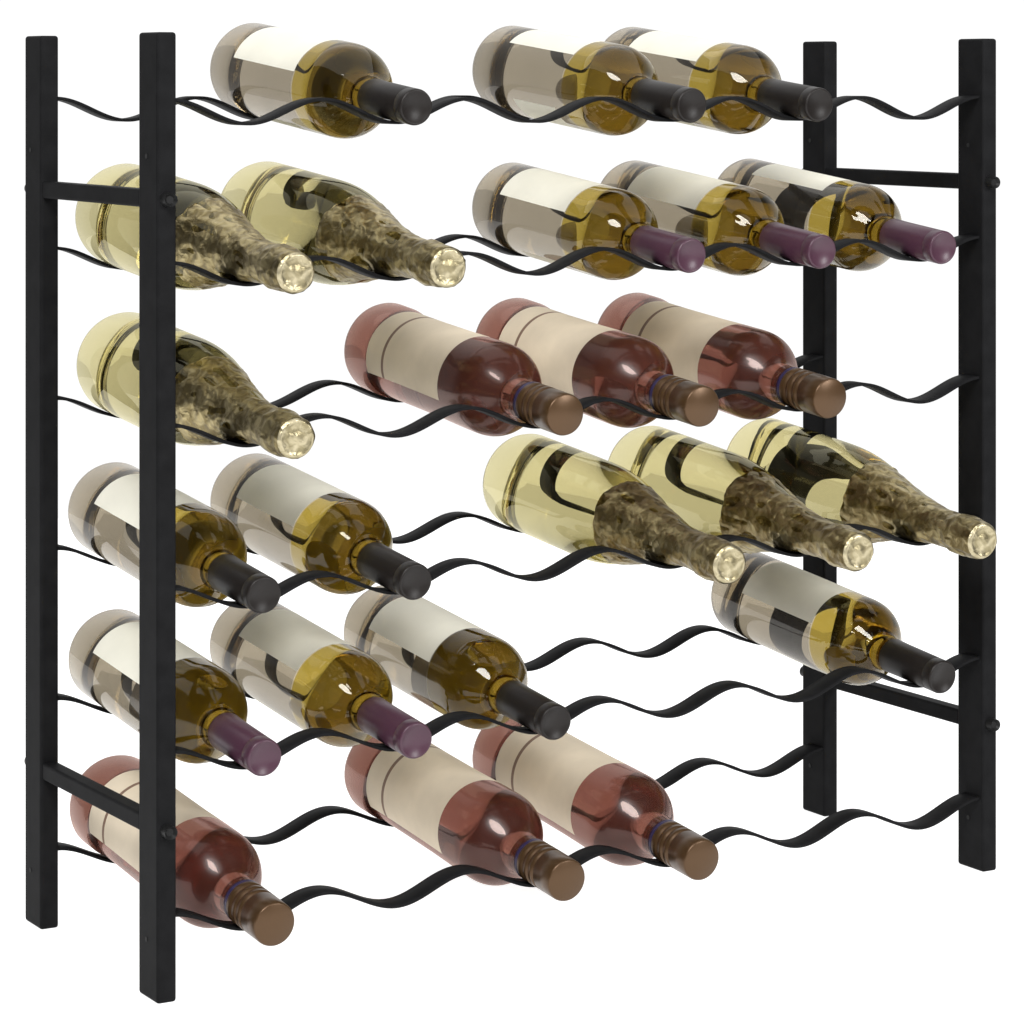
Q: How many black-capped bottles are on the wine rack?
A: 7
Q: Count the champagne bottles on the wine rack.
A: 6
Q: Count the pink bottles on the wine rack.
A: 6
